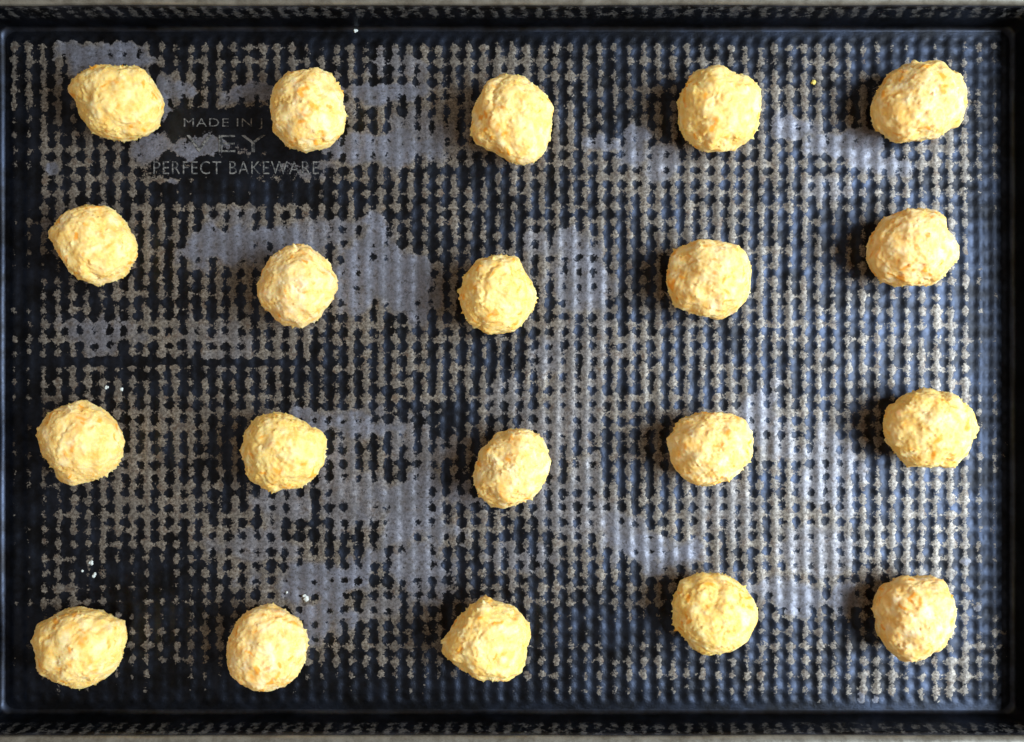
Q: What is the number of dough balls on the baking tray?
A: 20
